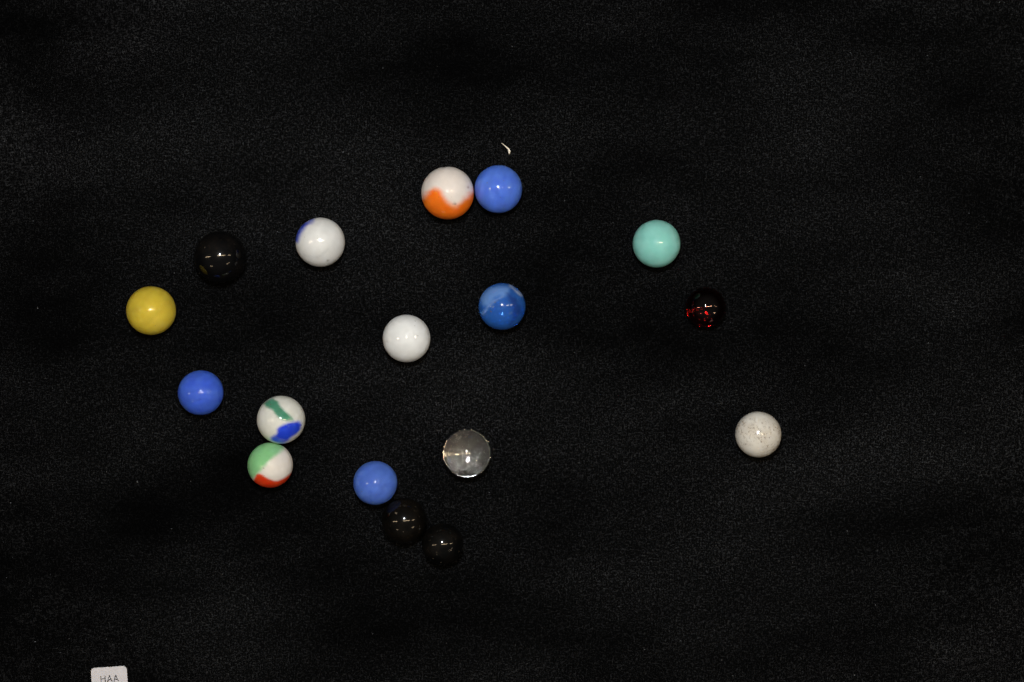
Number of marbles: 17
